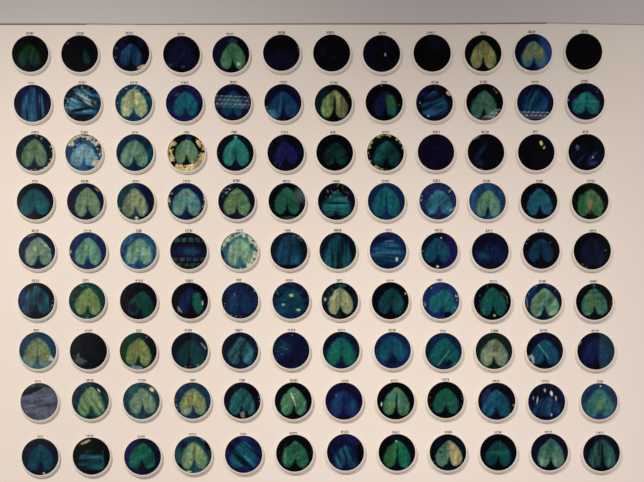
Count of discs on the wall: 108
